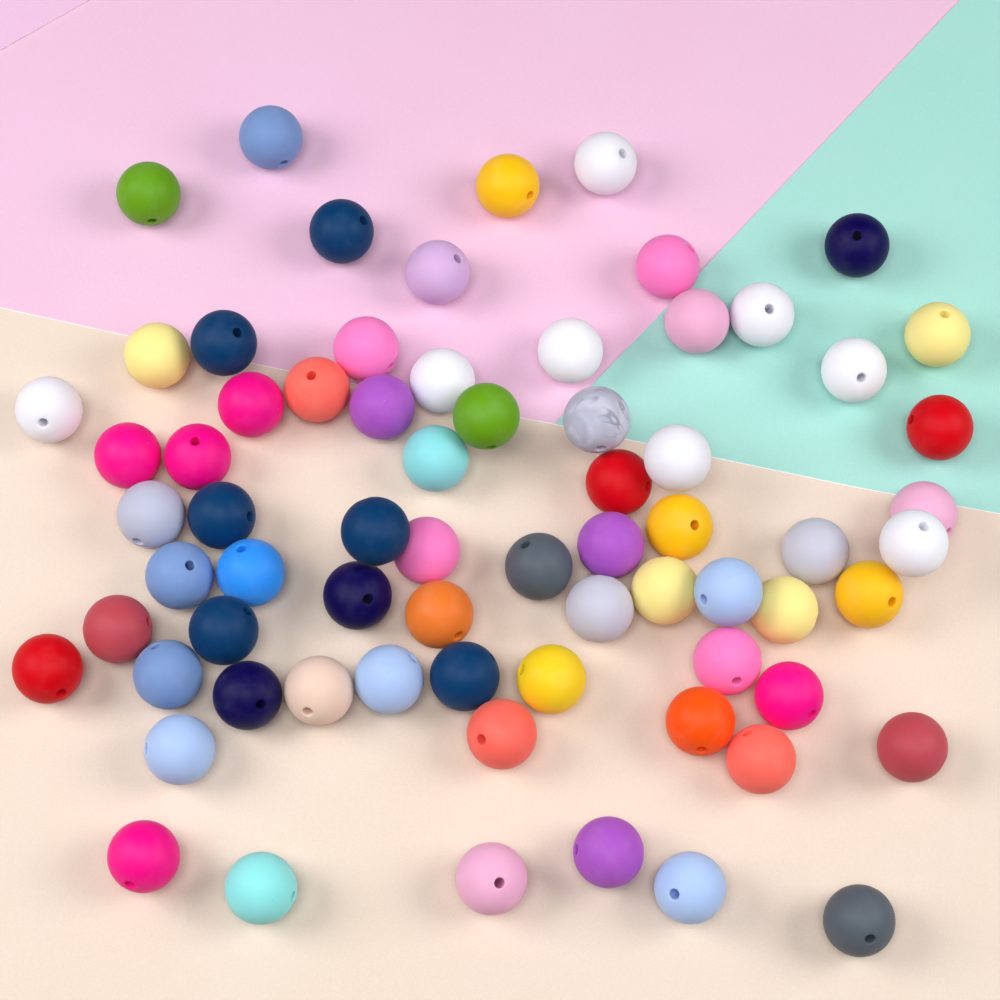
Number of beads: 70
